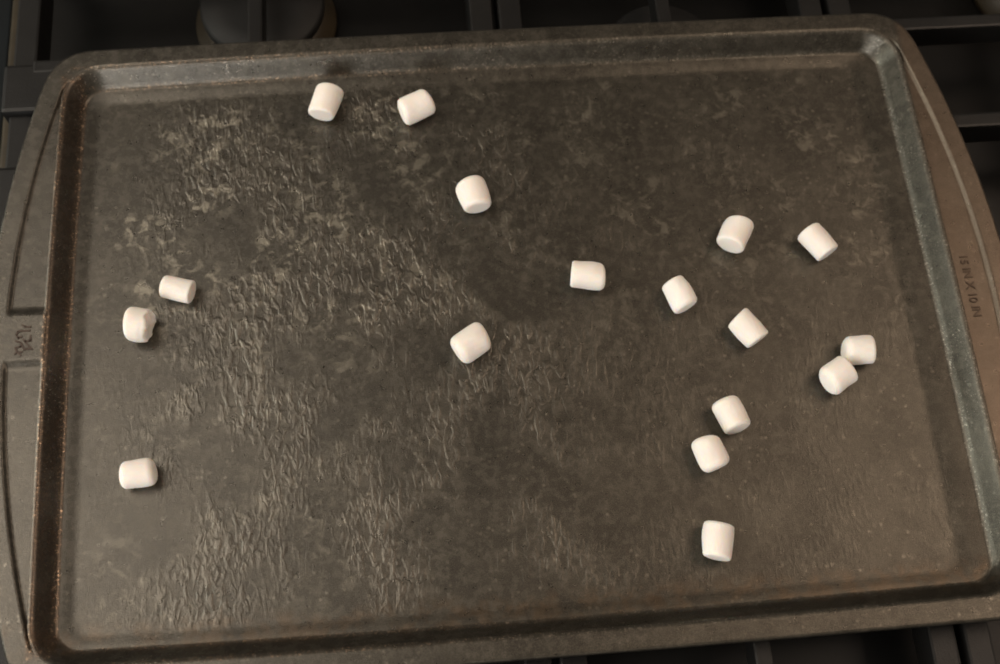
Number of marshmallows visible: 17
